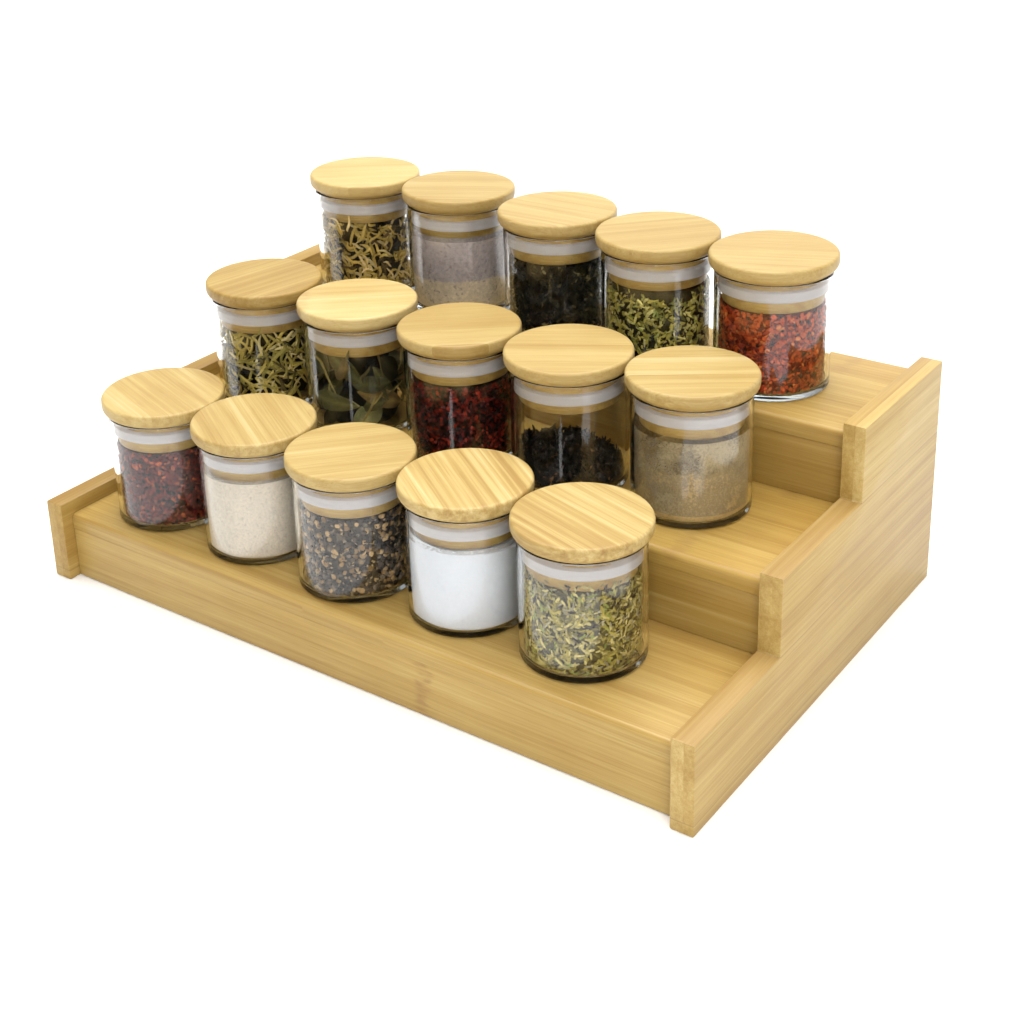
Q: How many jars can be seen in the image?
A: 15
